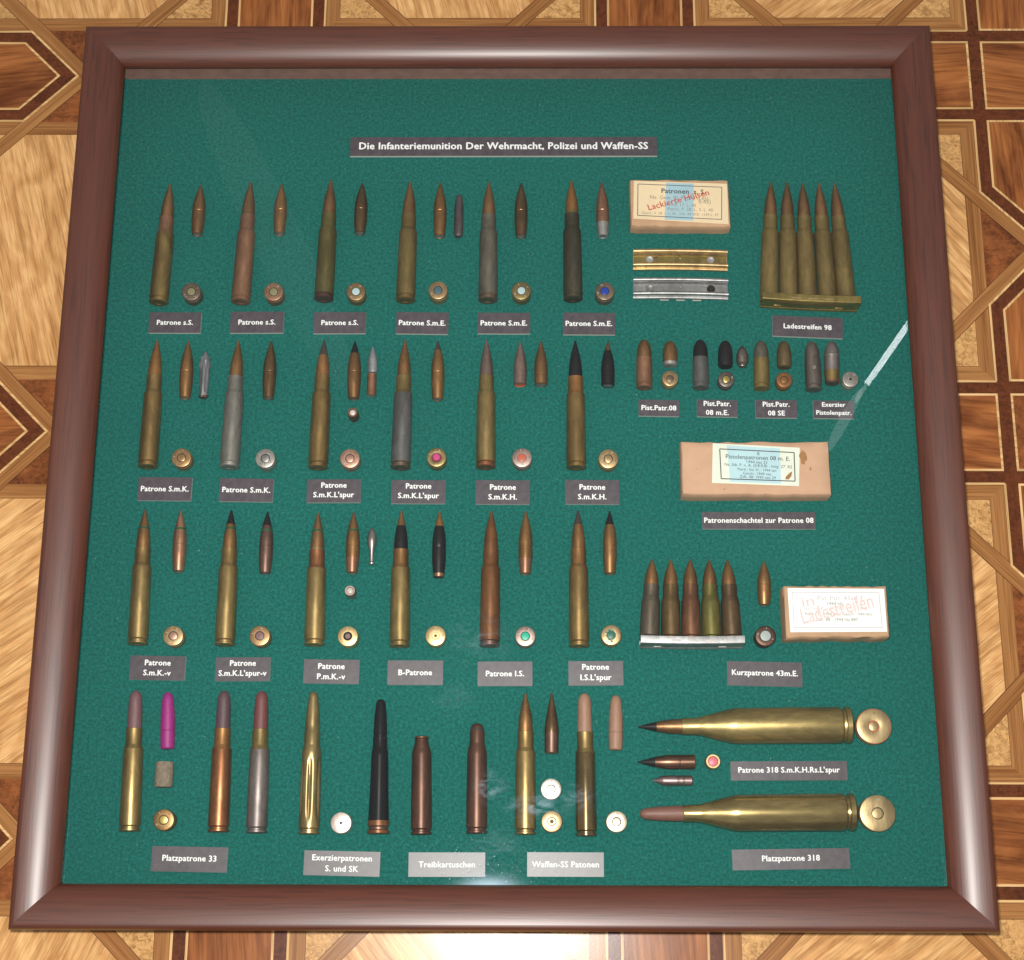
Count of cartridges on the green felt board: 44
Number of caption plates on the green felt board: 32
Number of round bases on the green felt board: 33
